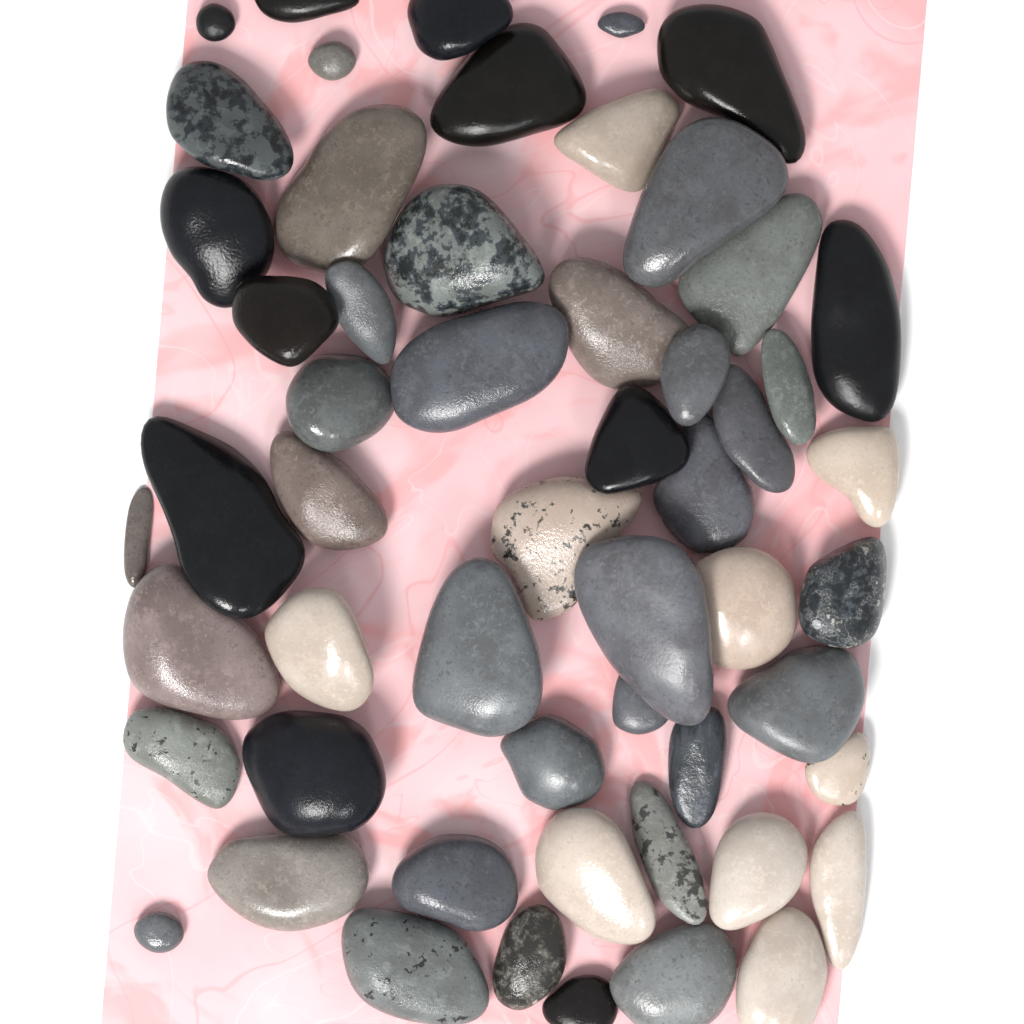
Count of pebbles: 55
